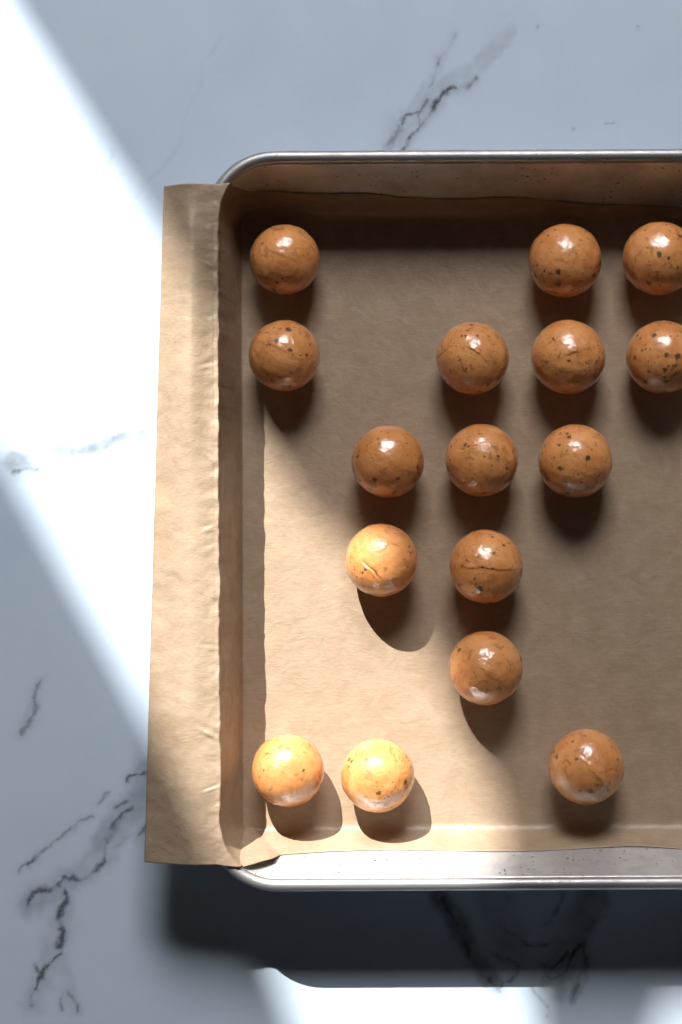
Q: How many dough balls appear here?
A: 16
